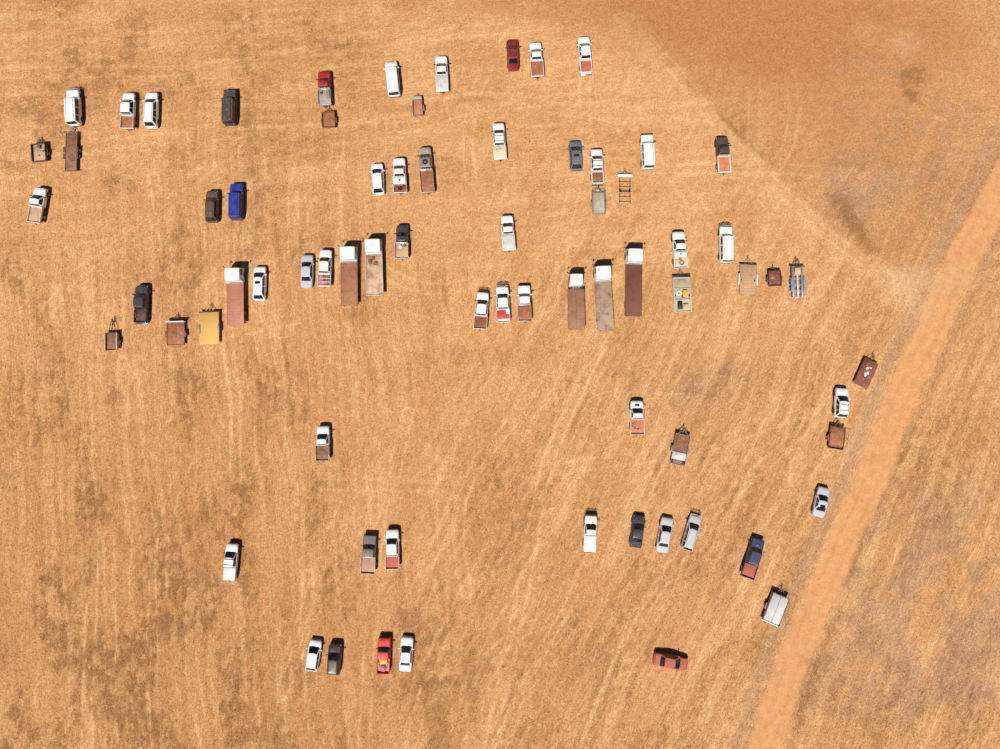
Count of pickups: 27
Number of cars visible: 22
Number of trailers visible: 17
